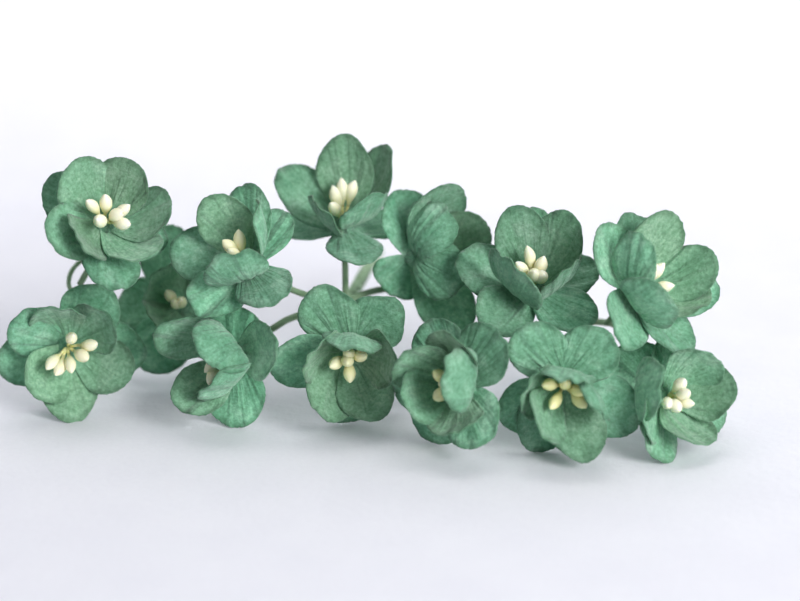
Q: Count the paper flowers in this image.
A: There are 13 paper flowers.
